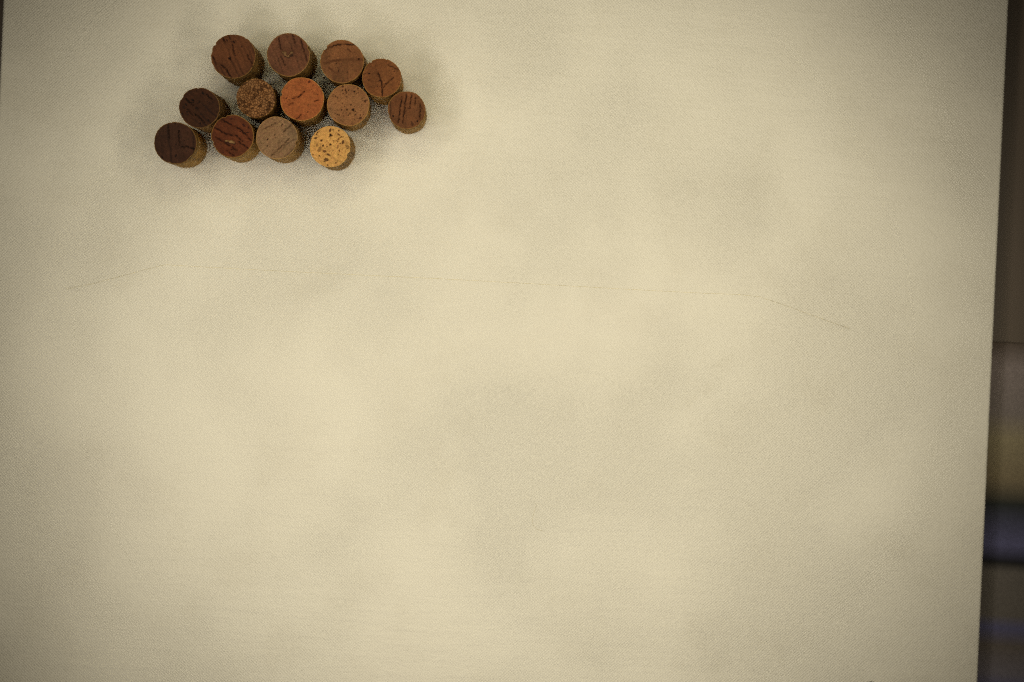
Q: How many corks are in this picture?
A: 13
